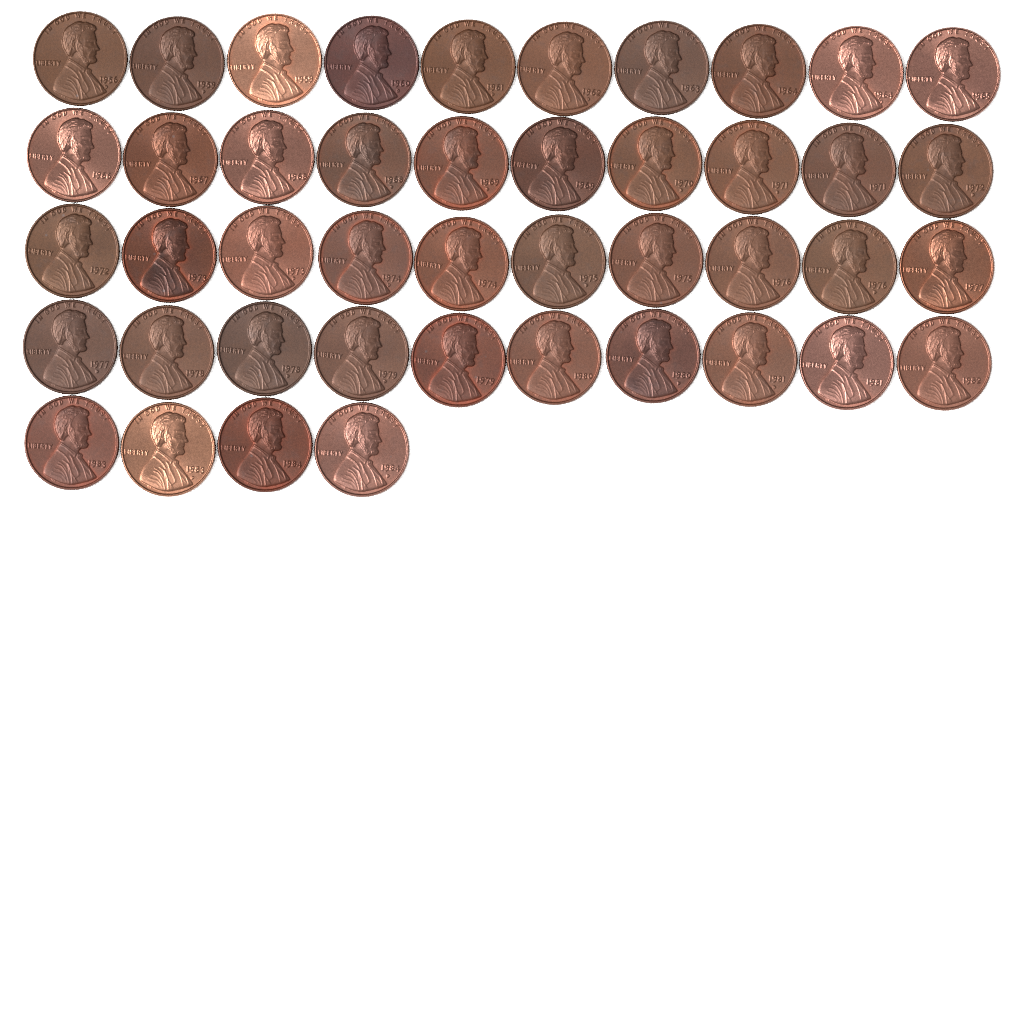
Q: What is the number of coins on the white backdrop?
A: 44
